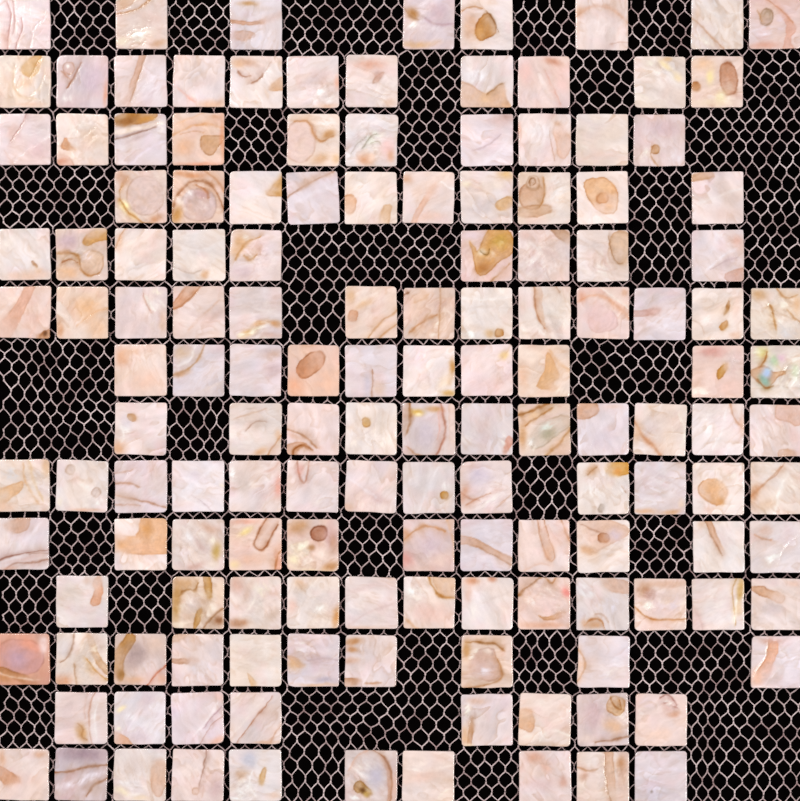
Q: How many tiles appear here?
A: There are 146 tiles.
